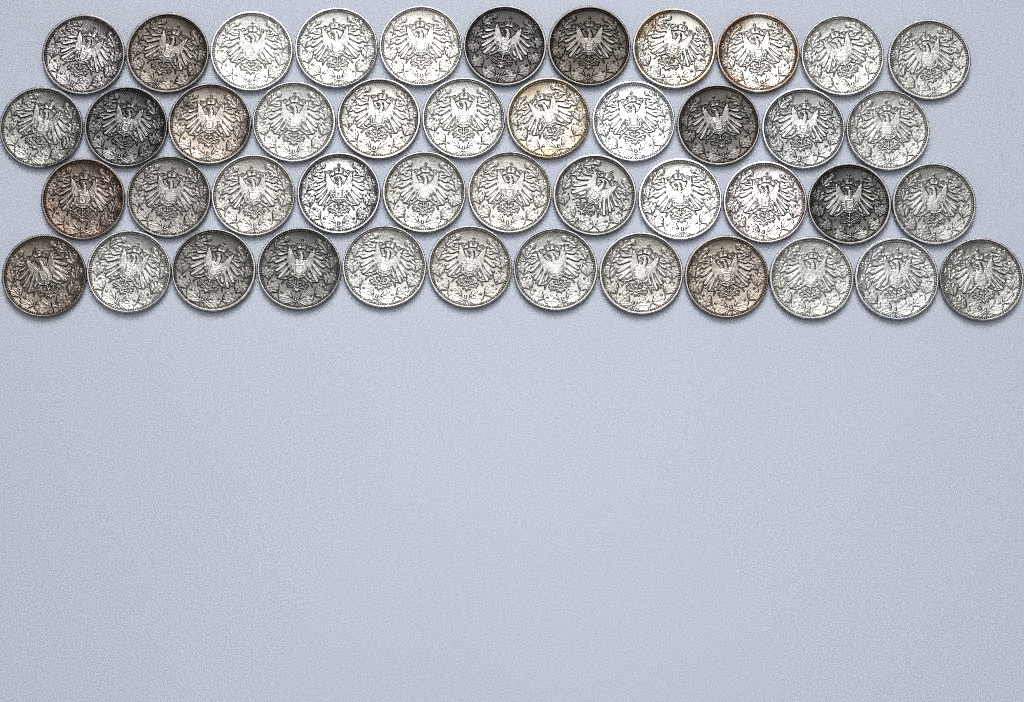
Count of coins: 45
